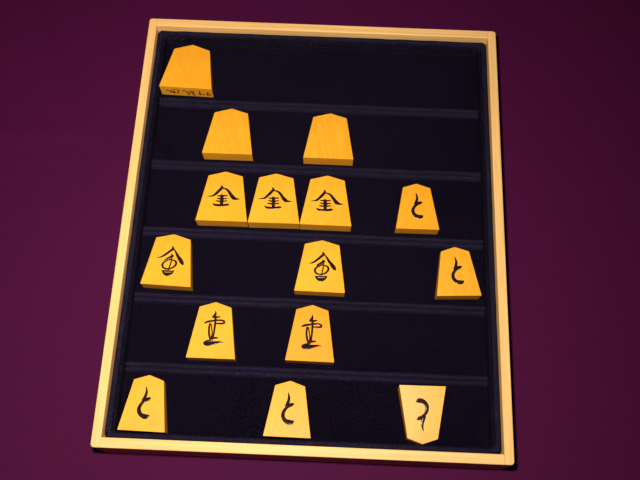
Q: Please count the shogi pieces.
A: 15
